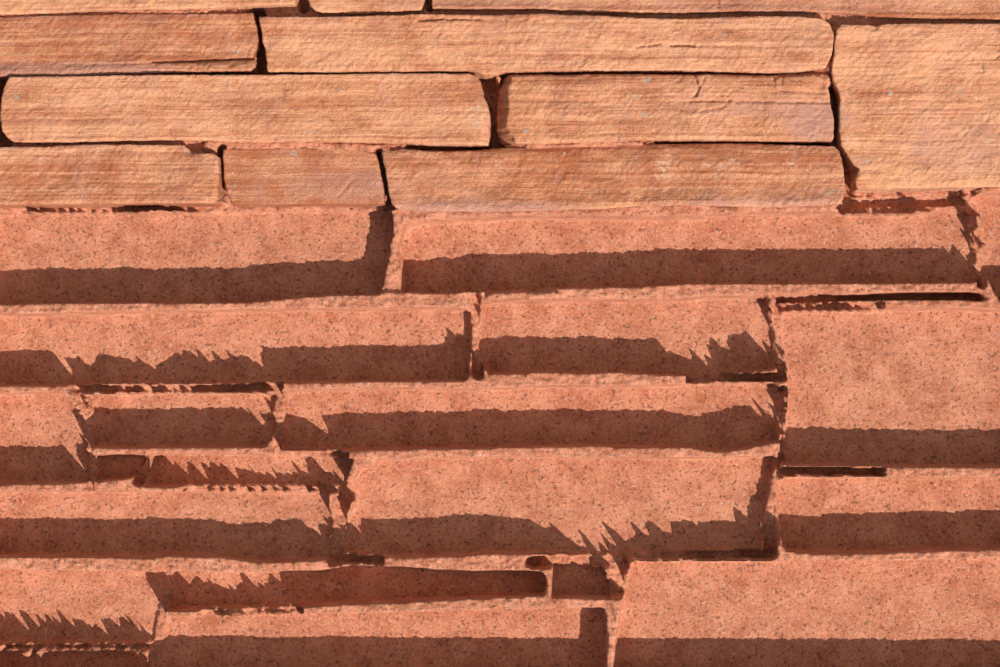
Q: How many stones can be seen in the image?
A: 11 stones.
